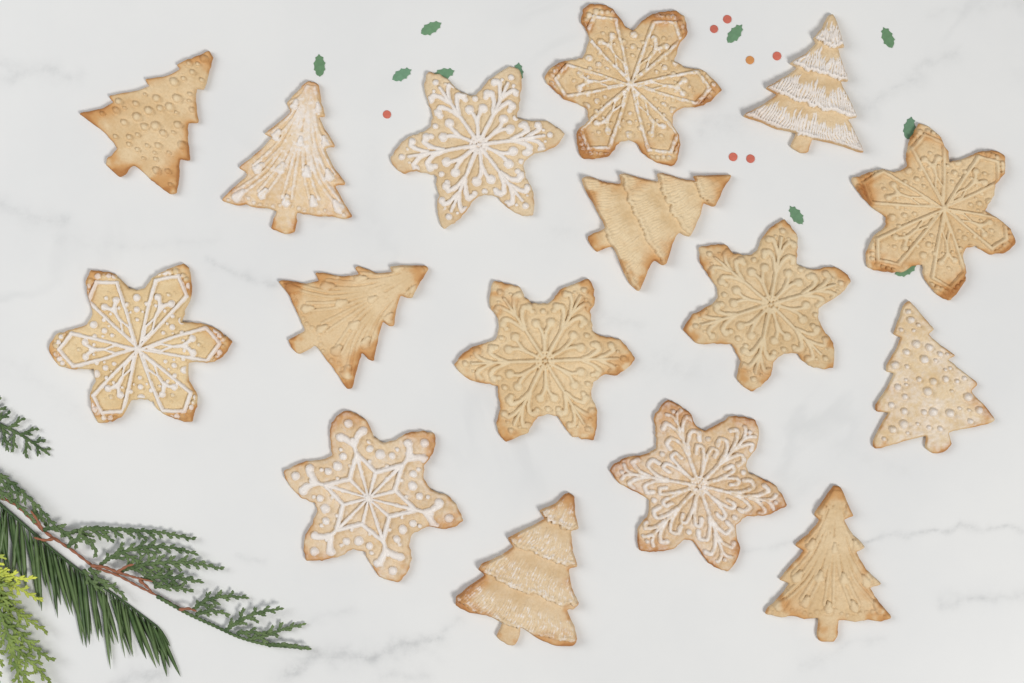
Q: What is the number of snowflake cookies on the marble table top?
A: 8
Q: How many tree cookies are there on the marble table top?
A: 8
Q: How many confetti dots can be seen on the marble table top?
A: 7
